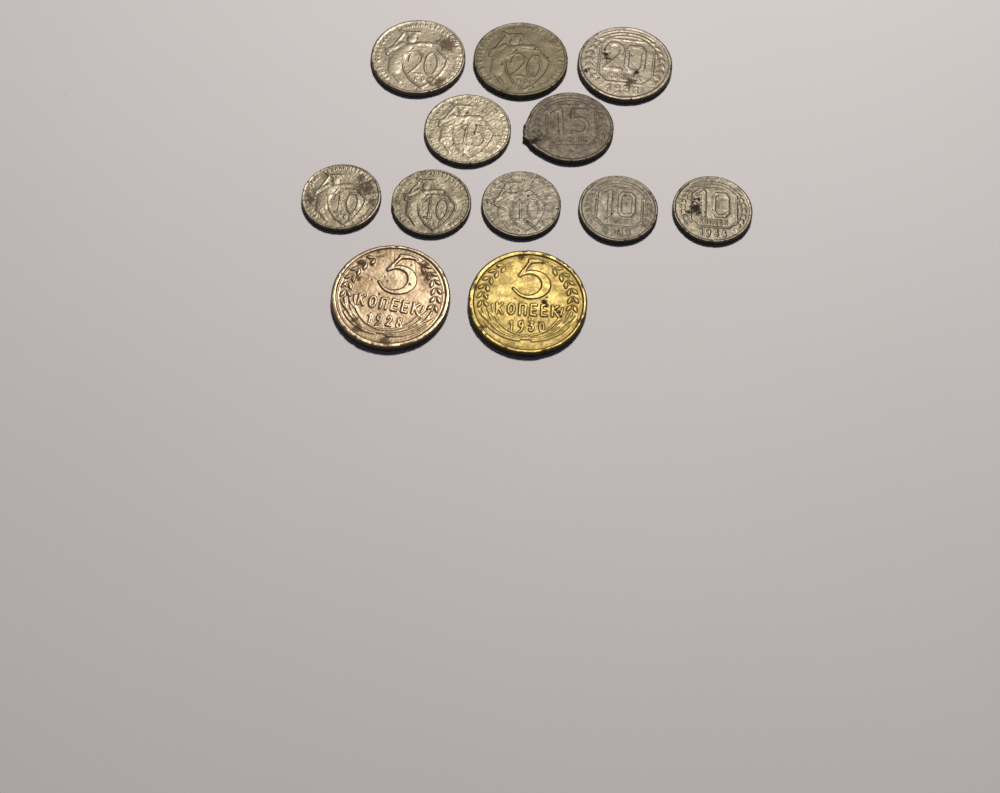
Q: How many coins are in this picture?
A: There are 12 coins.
